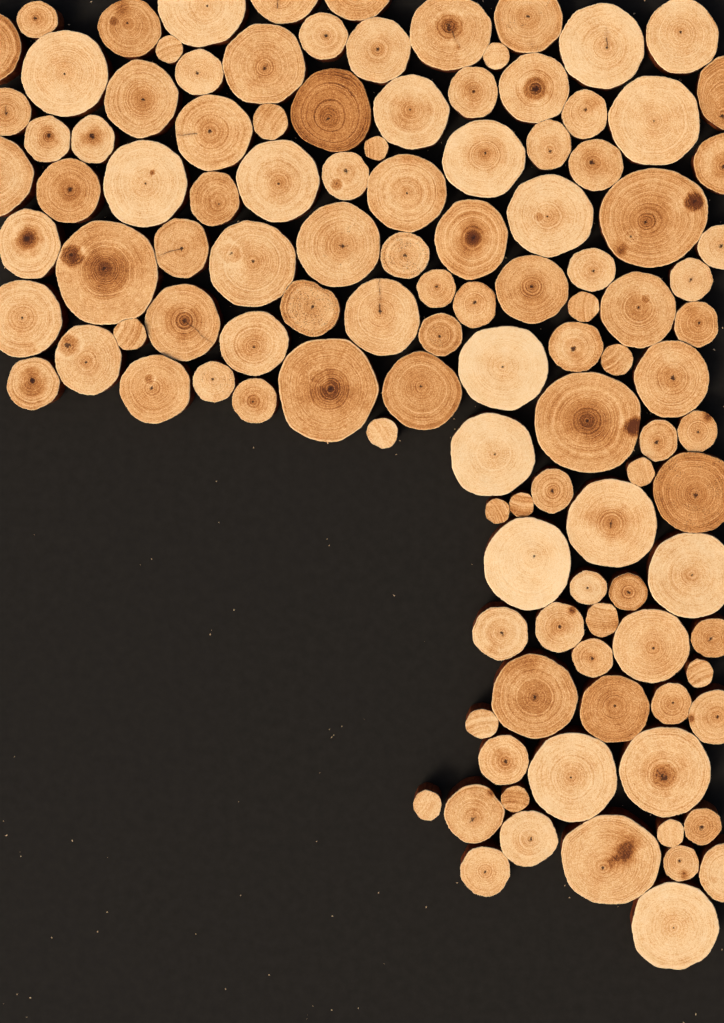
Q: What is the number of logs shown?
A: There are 119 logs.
